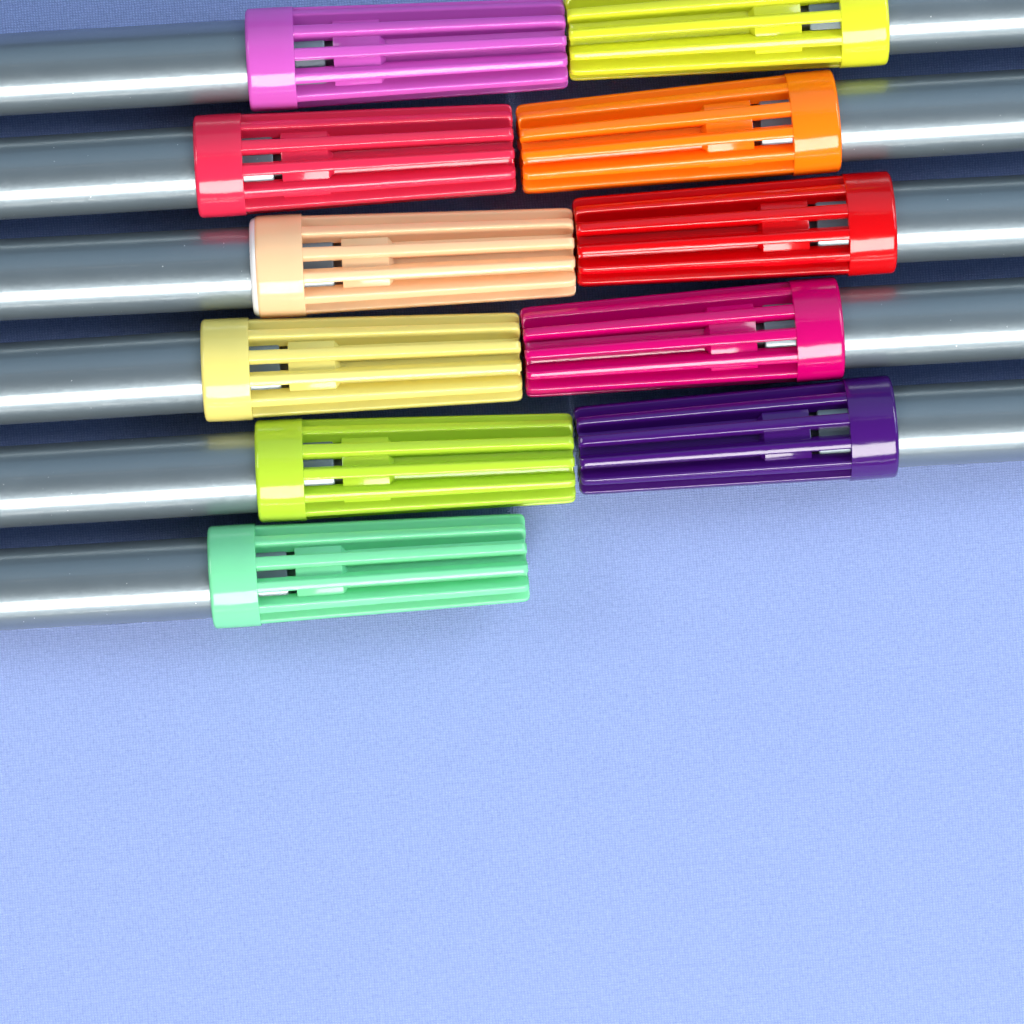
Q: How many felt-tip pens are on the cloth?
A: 11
